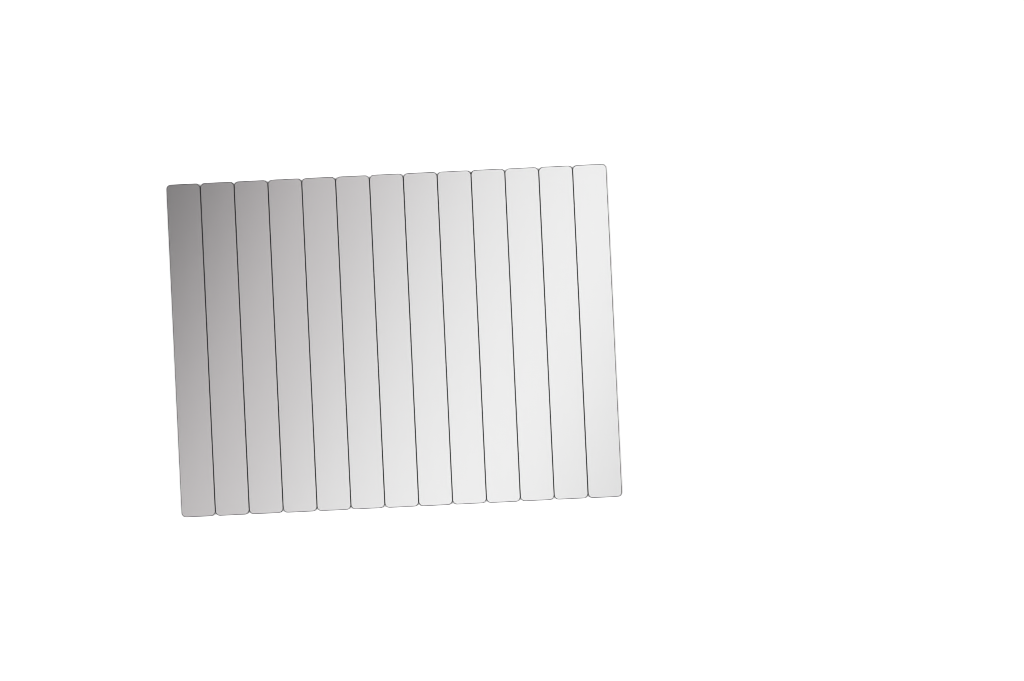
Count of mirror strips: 13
